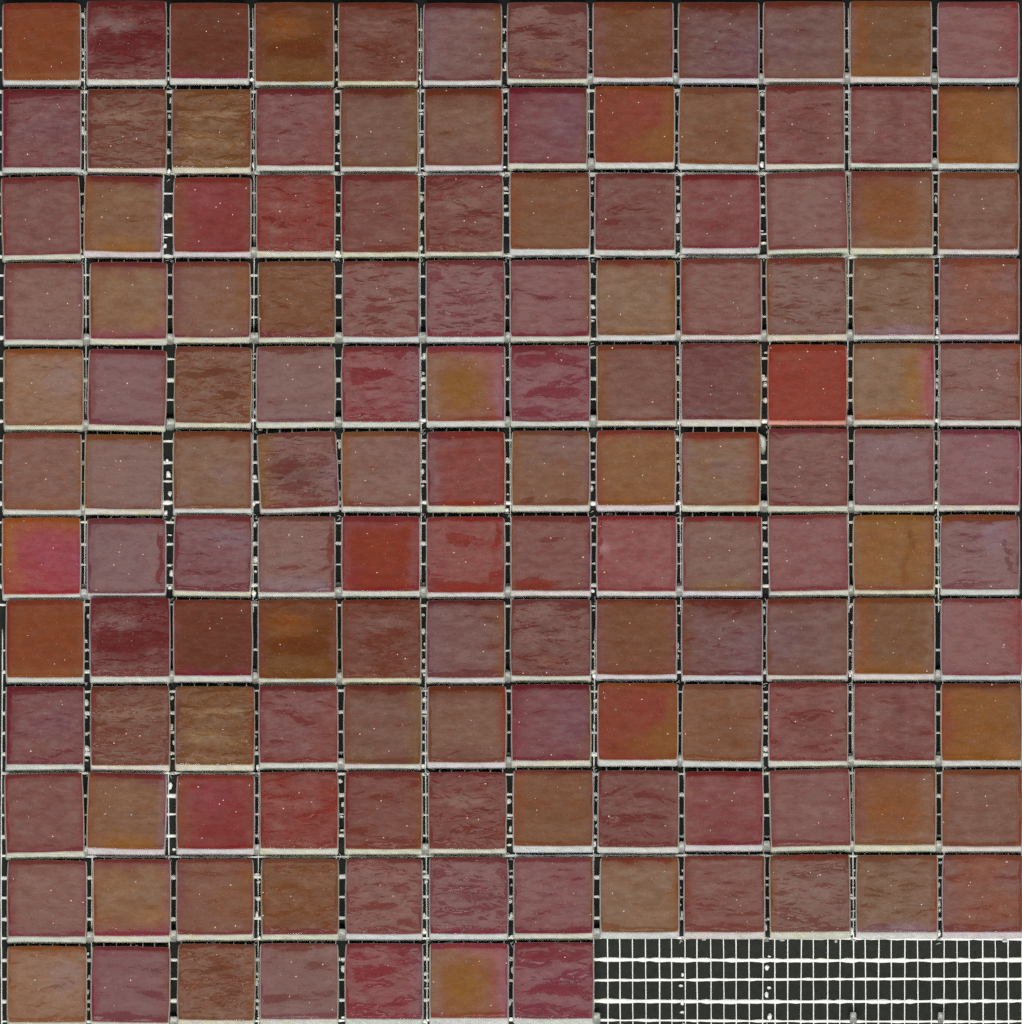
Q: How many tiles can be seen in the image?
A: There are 139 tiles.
